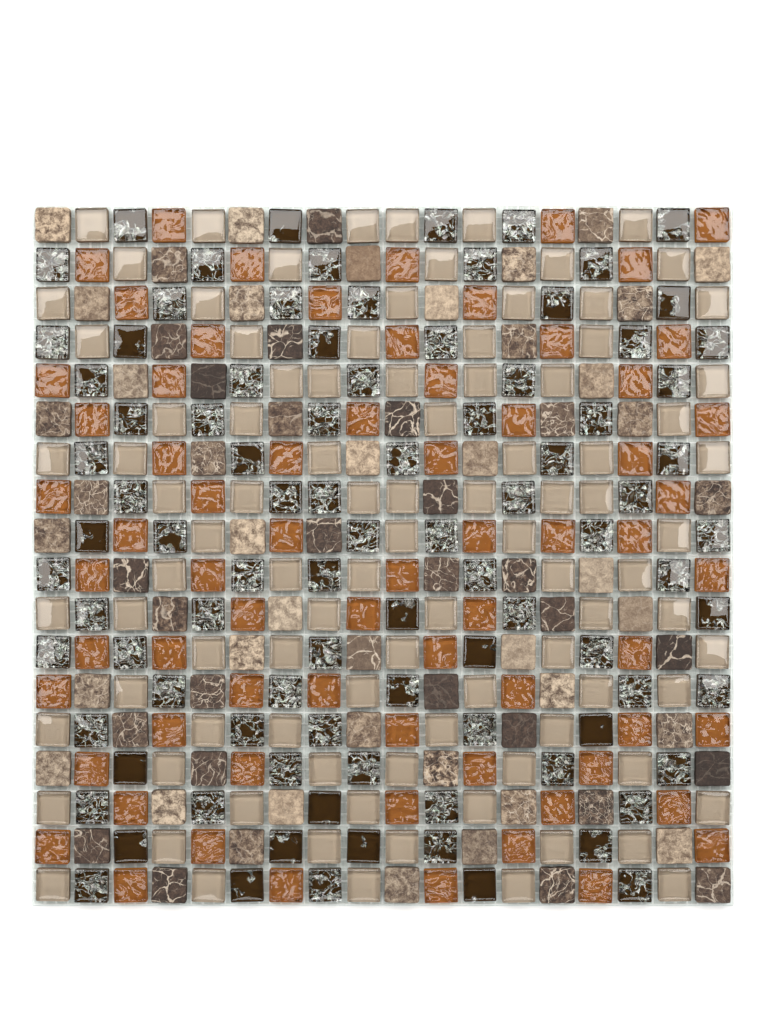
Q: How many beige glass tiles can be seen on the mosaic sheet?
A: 95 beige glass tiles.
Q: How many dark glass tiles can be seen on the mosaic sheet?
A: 92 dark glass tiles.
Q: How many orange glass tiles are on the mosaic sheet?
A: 69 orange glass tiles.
